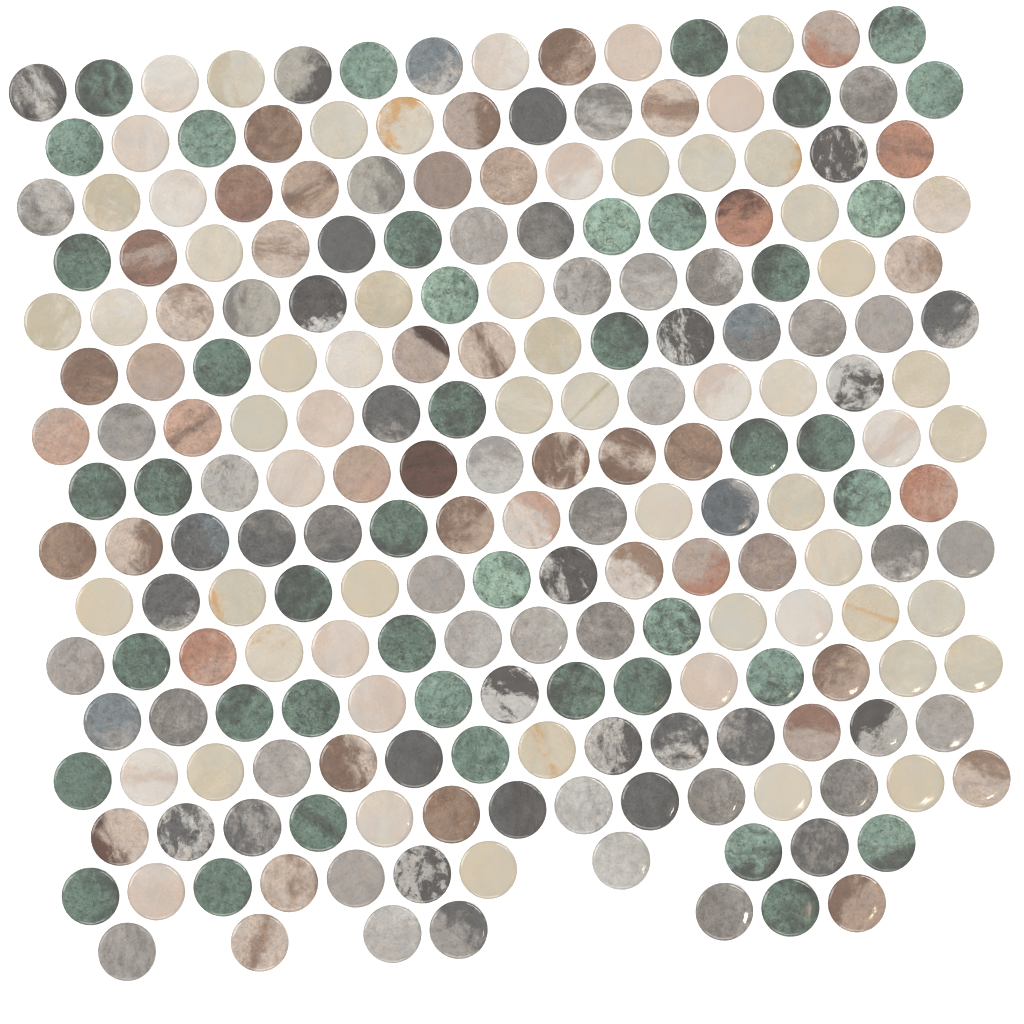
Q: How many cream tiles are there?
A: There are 60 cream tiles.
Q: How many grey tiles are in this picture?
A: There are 67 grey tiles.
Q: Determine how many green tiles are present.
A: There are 43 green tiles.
